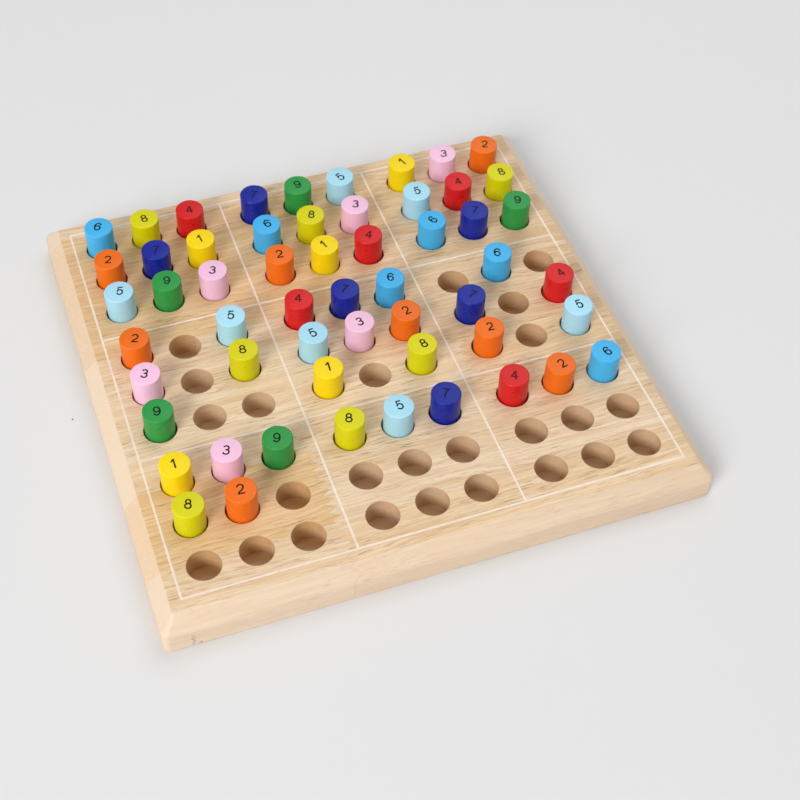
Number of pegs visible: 56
